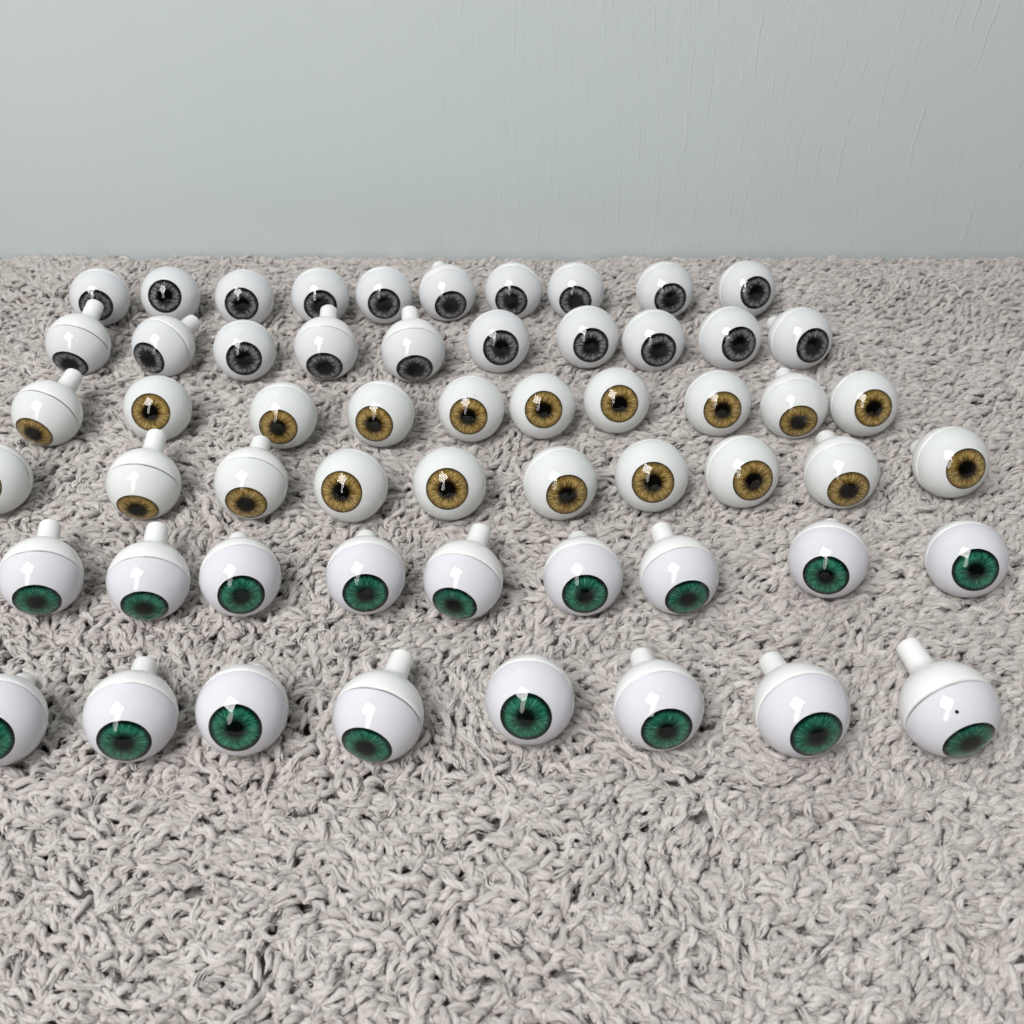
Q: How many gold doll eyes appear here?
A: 20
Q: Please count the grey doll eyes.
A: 20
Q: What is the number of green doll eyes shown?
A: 17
